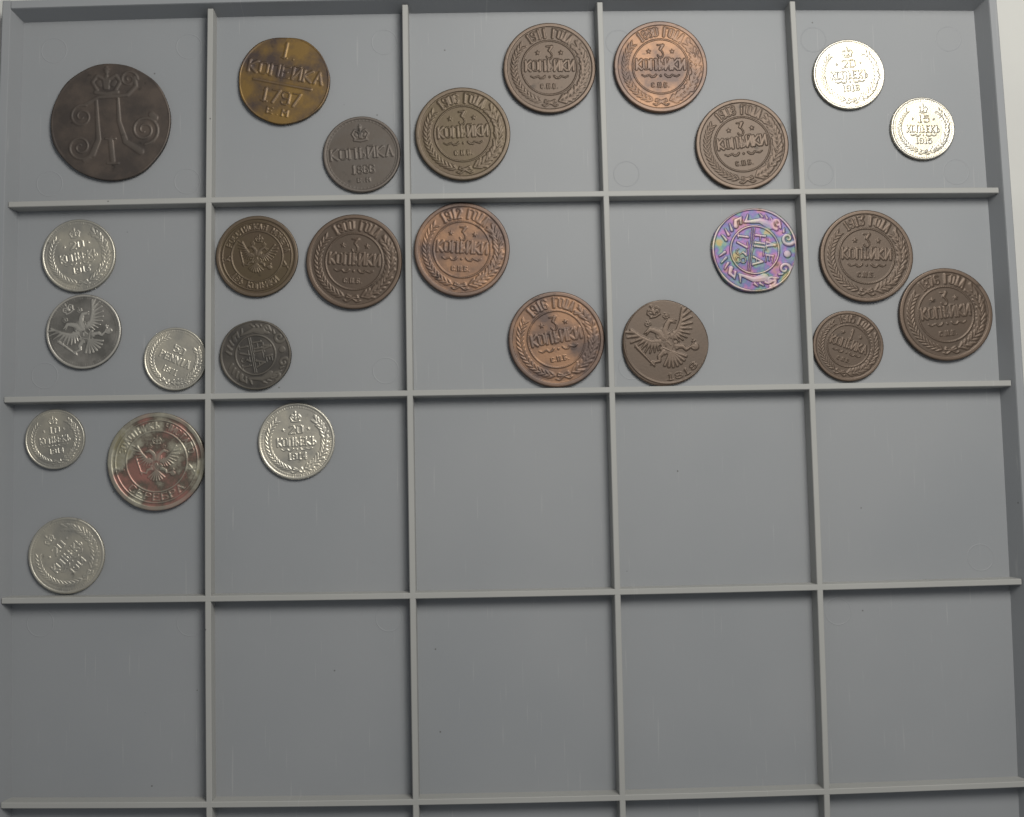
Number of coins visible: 26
